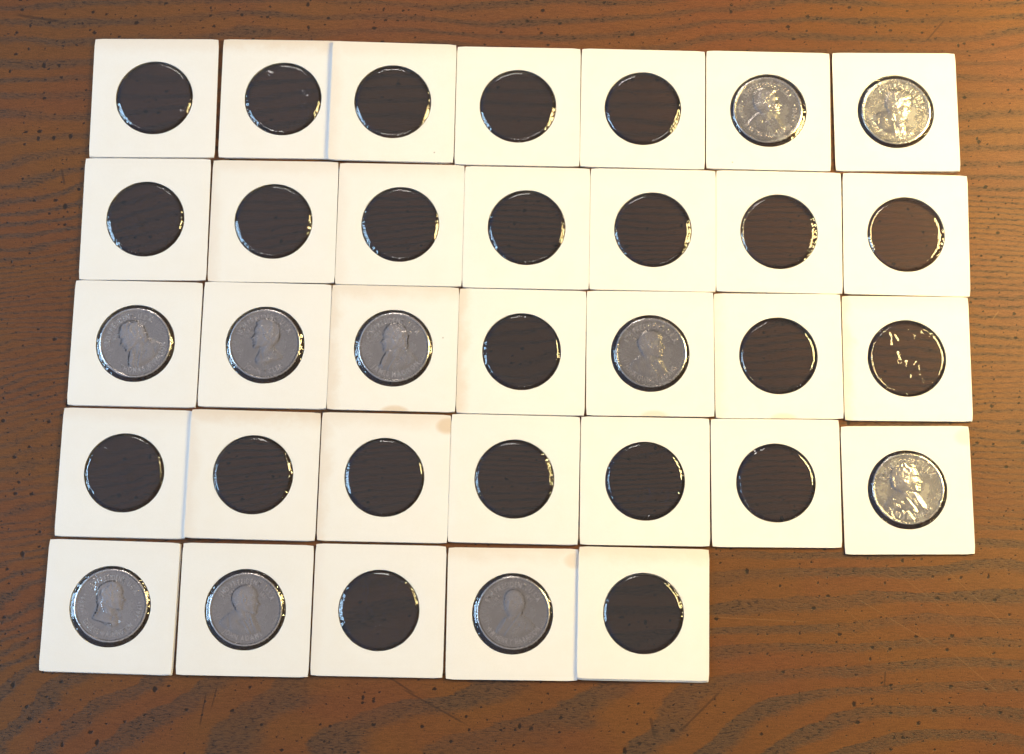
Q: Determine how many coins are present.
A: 10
